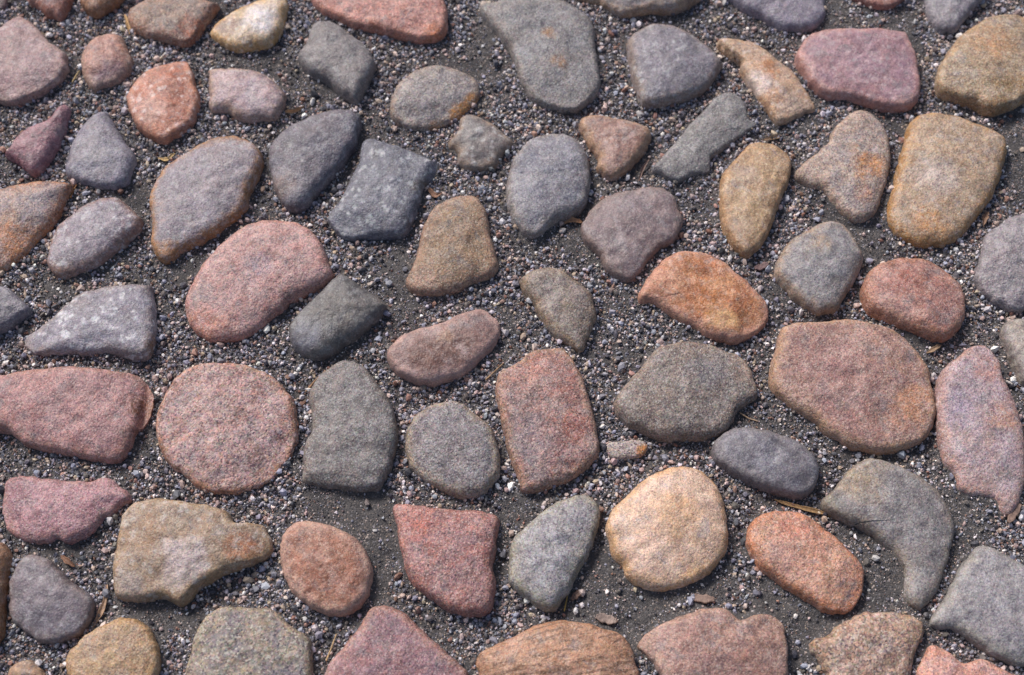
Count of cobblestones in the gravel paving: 77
